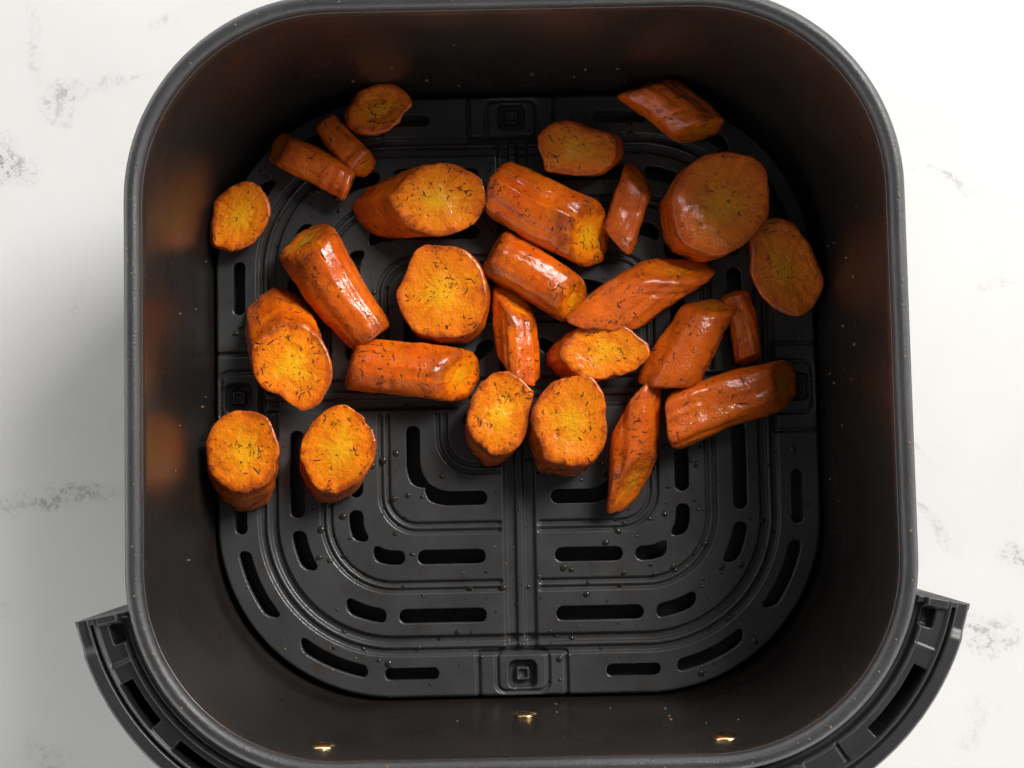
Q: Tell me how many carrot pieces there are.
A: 27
